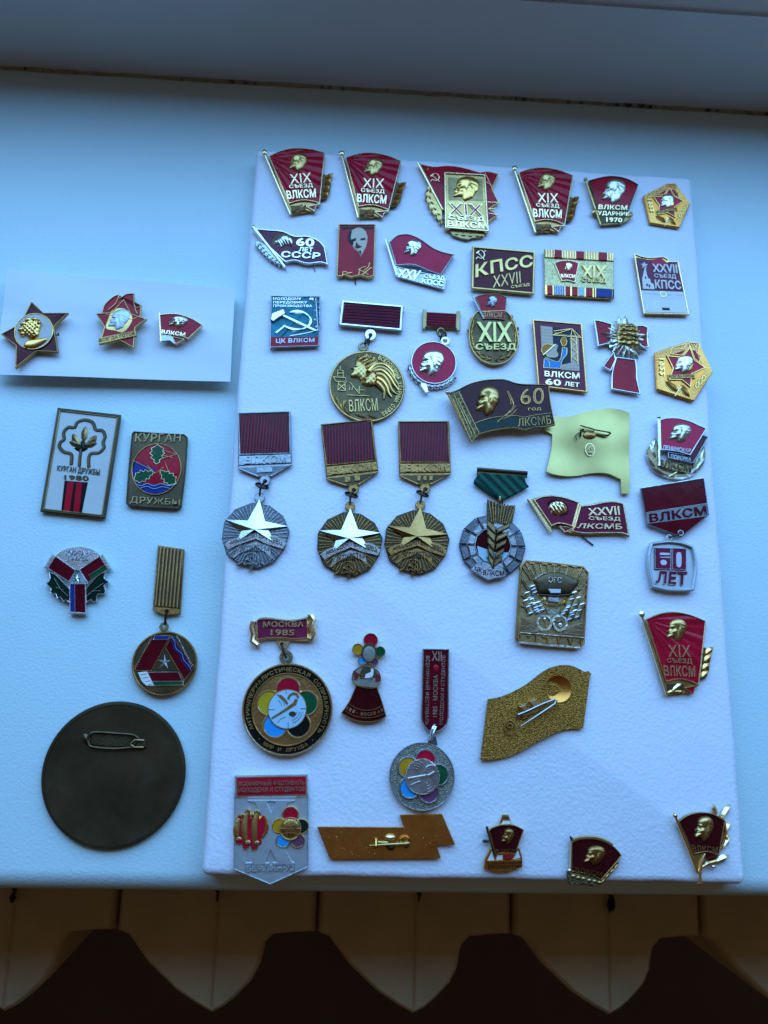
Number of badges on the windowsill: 47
